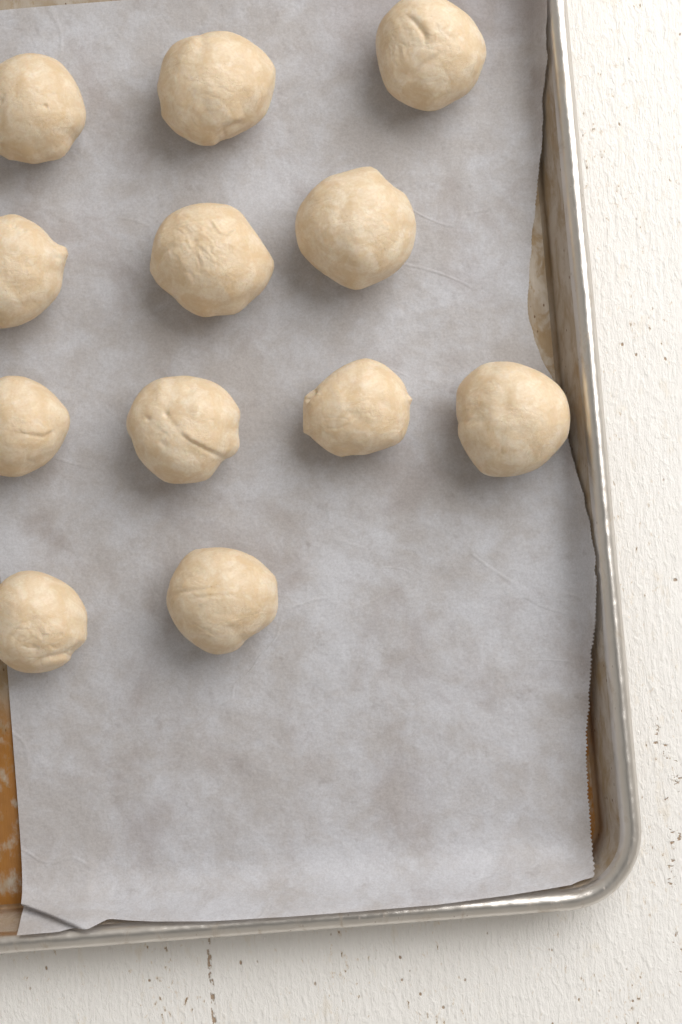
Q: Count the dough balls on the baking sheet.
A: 12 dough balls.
